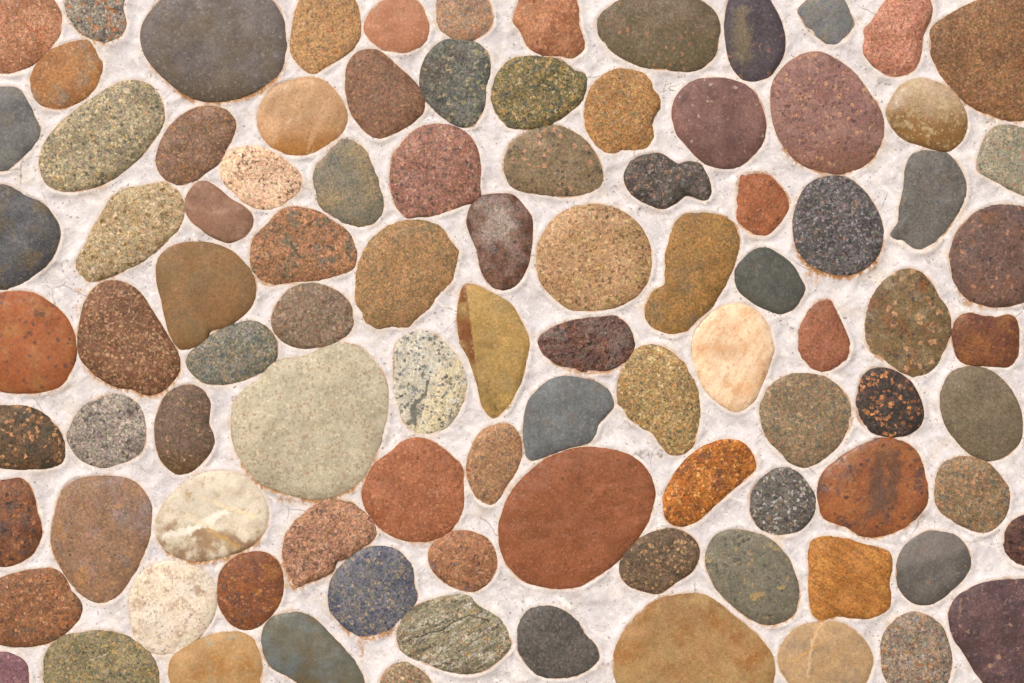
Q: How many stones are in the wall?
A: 96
